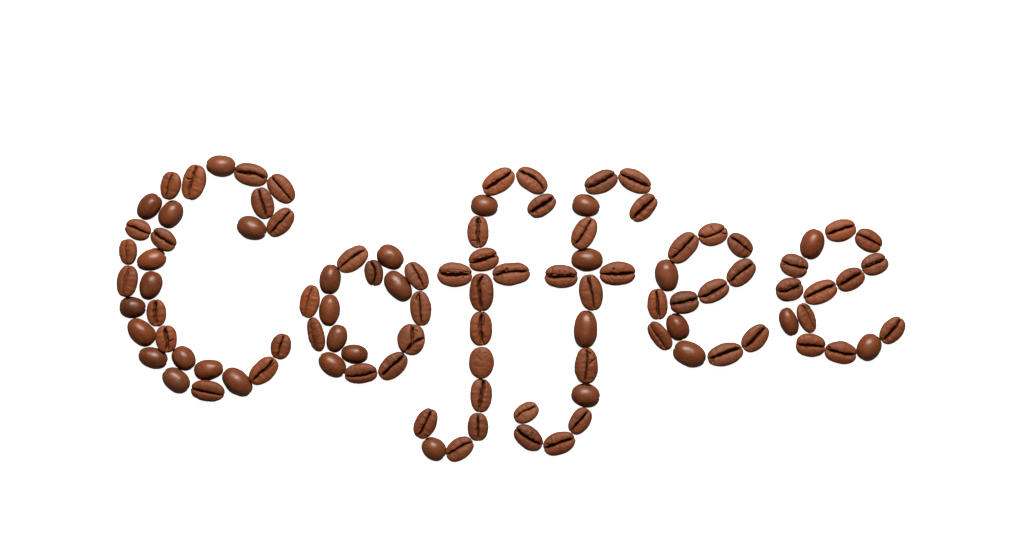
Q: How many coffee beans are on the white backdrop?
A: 103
